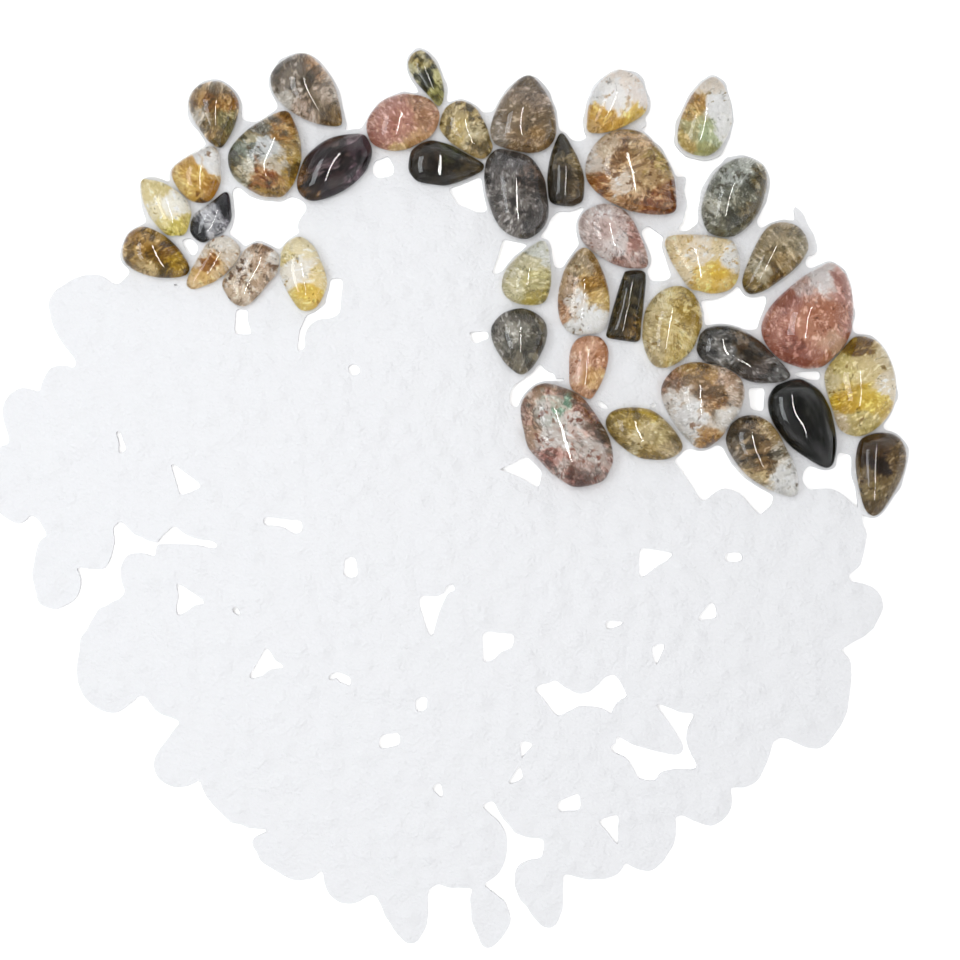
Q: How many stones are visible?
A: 40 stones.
